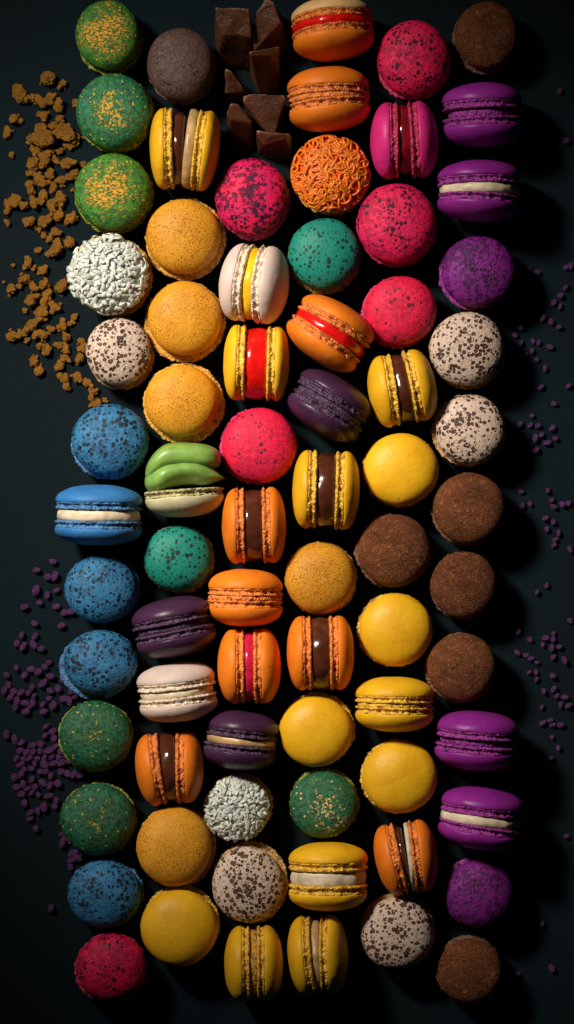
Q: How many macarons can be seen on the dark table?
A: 74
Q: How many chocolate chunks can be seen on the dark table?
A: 7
